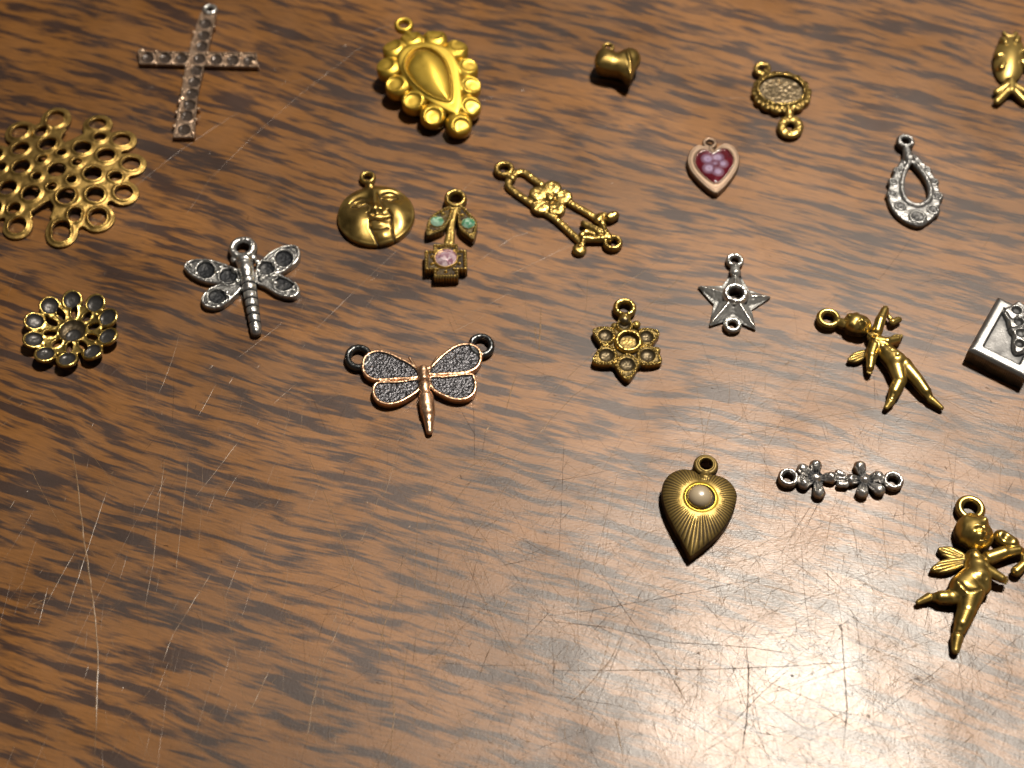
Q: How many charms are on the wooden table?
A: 21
